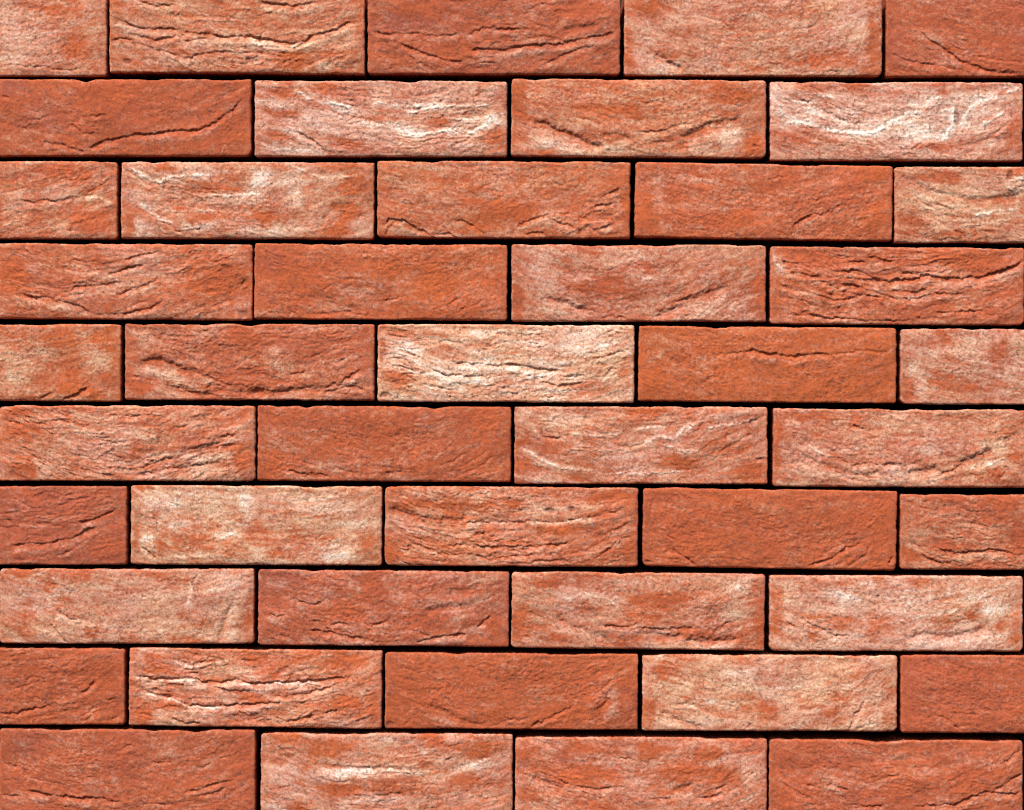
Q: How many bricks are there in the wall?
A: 45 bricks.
